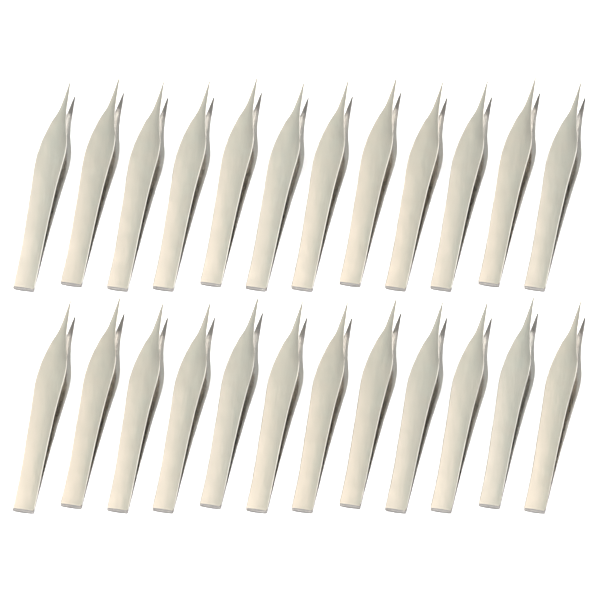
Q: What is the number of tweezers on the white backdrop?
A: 24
